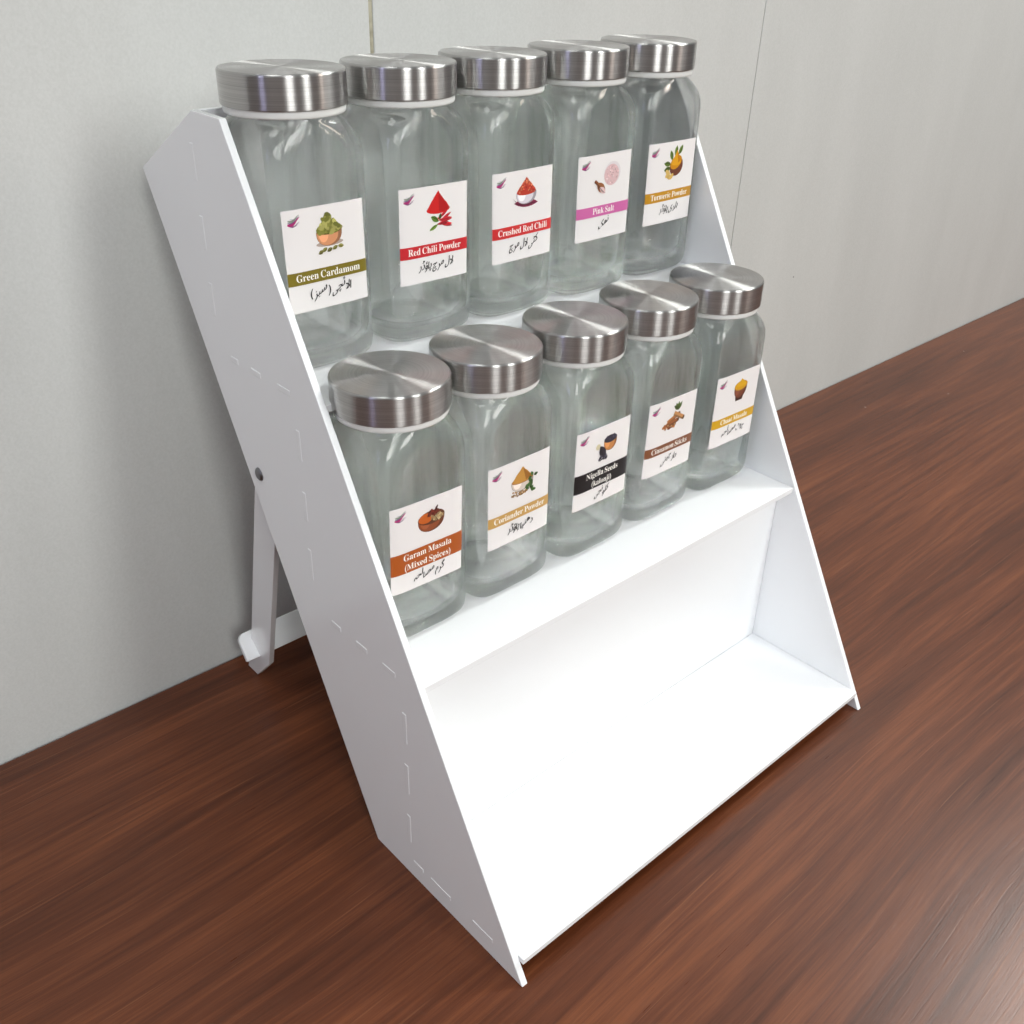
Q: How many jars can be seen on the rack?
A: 10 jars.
